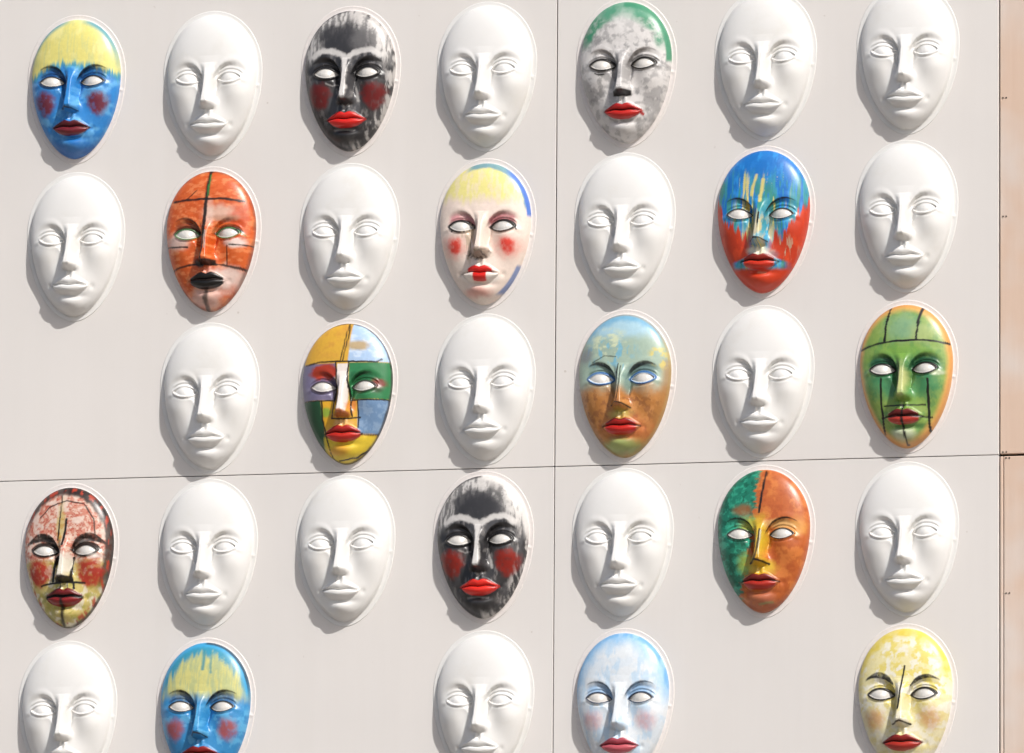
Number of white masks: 17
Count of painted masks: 15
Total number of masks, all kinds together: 32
